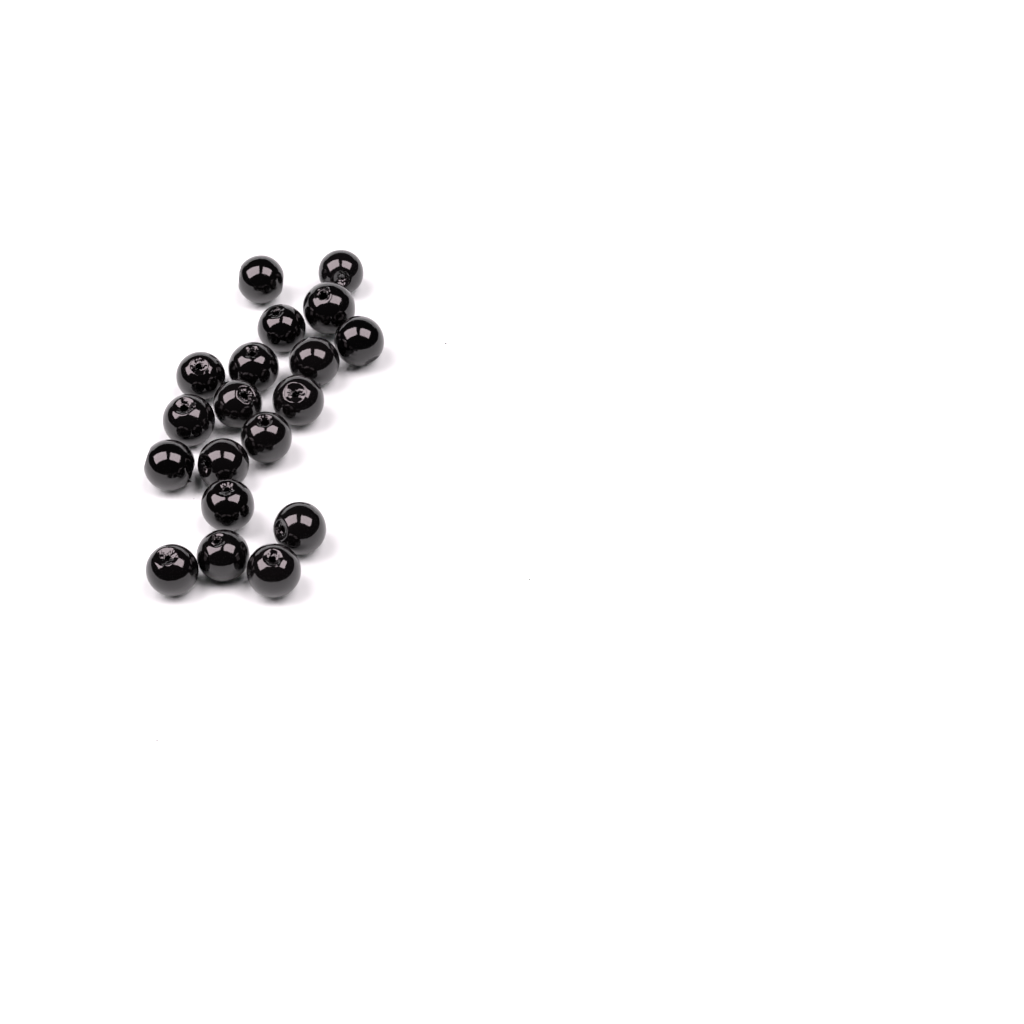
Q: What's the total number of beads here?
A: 19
